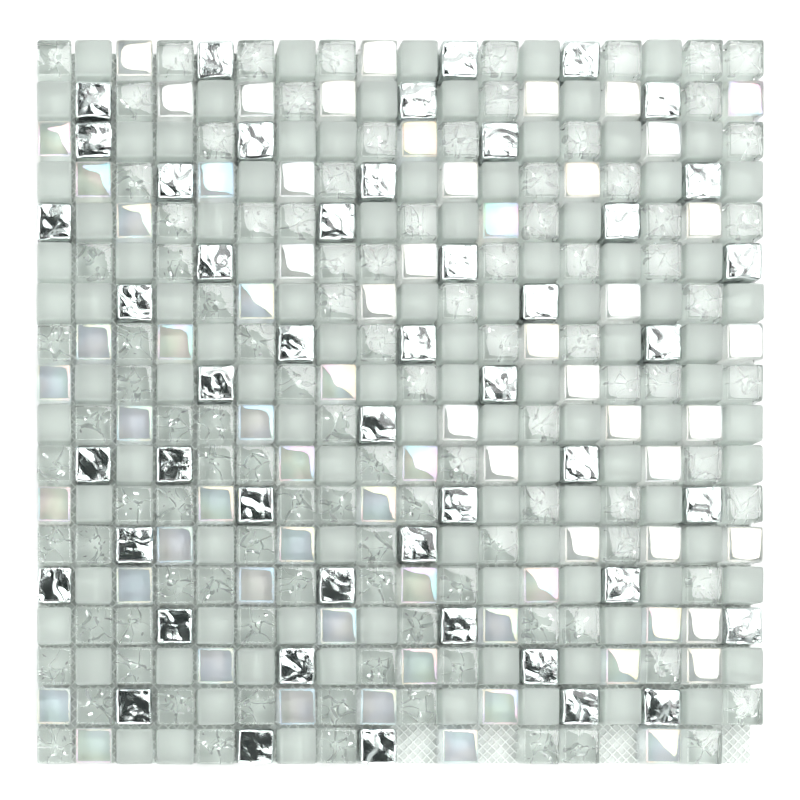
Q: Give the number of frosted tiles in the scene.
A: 101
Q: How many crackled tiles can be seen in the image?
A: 105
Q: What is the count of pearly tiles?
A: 67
